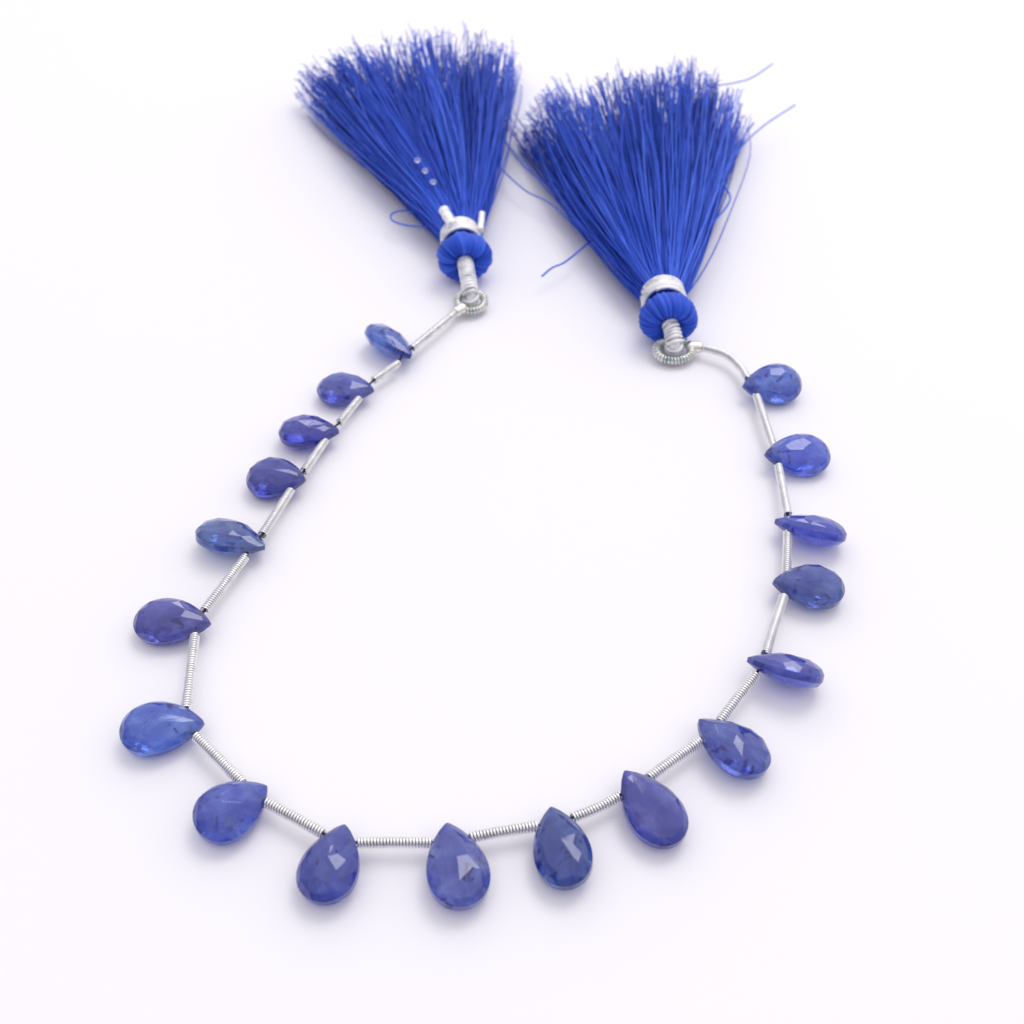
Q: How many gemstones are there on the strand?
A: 18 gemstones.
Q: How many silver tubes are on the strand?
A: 19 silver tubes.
